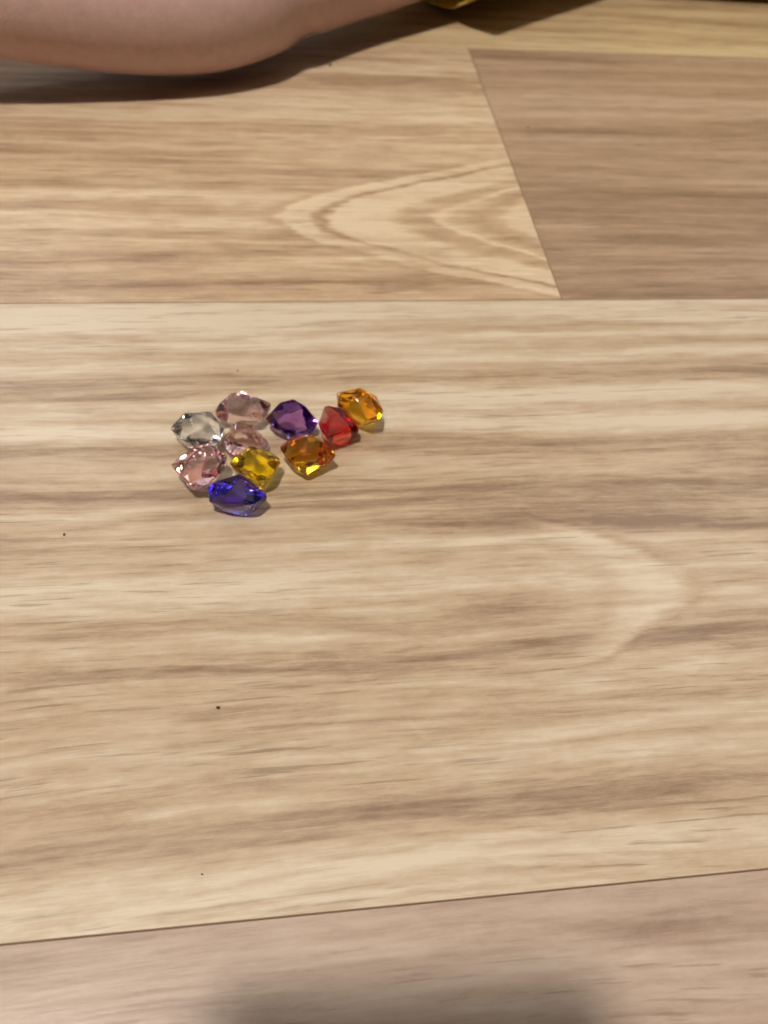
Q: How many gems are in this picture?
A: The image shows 10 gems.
